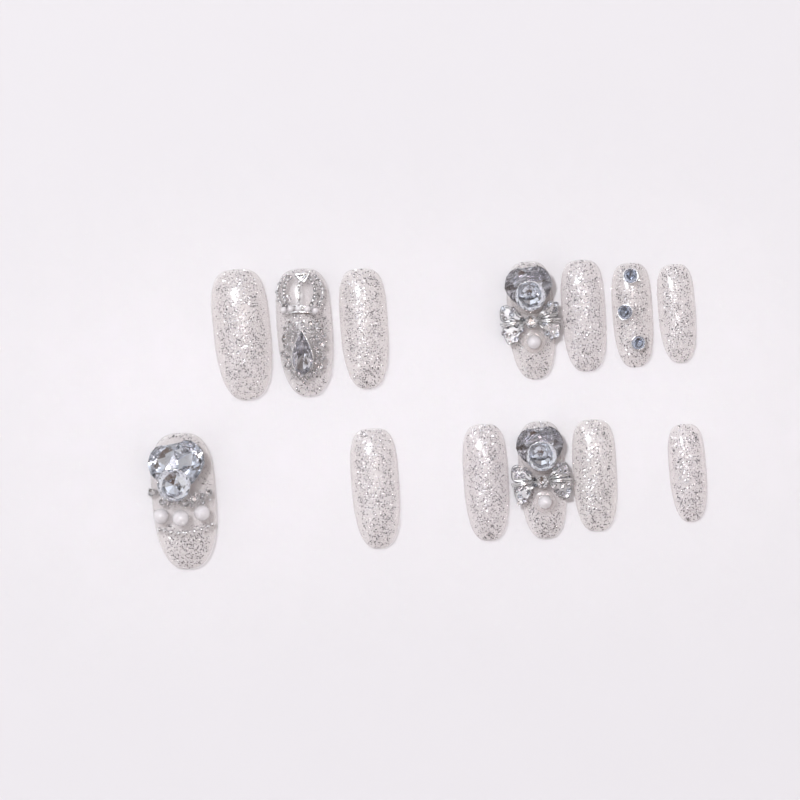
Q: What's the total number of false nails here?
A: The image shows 13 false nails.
